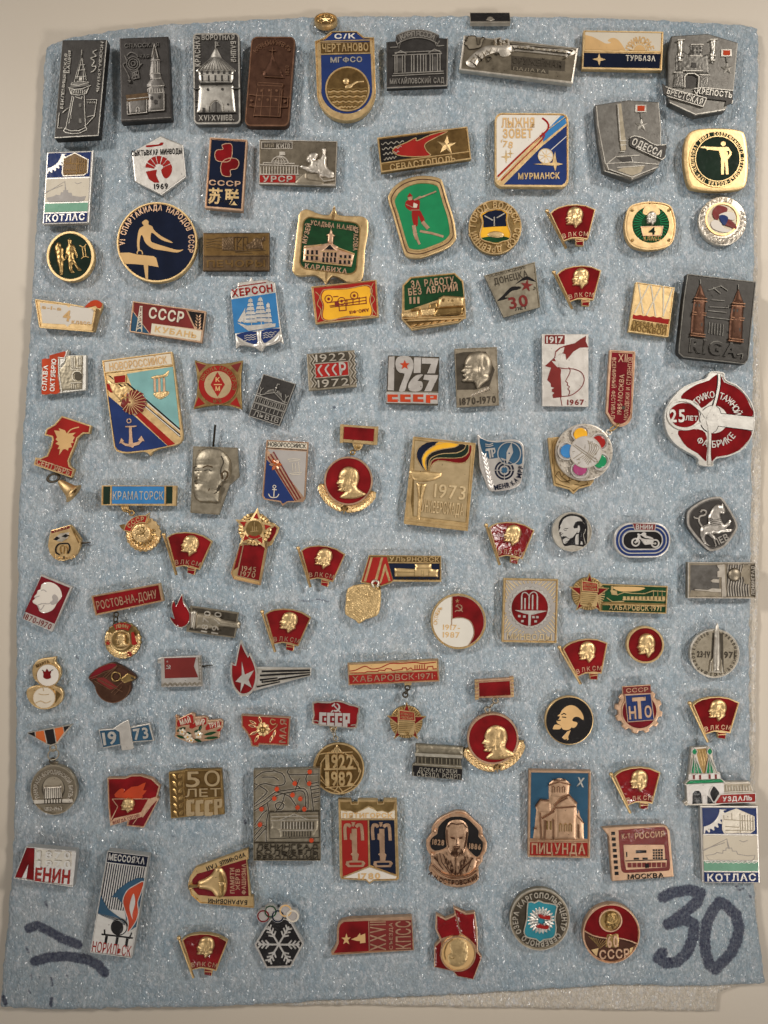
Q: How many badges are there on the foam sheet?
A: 109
